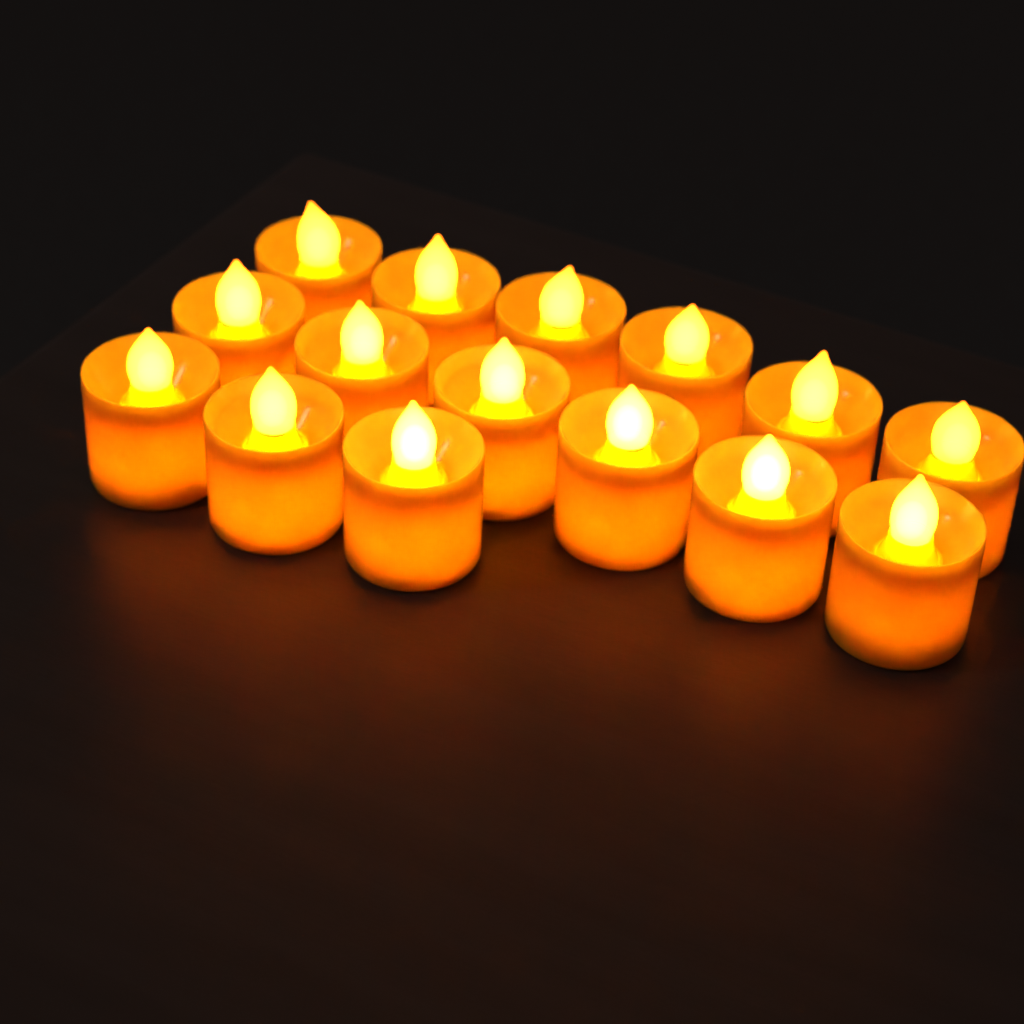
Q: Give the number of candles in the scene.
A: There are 15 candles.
